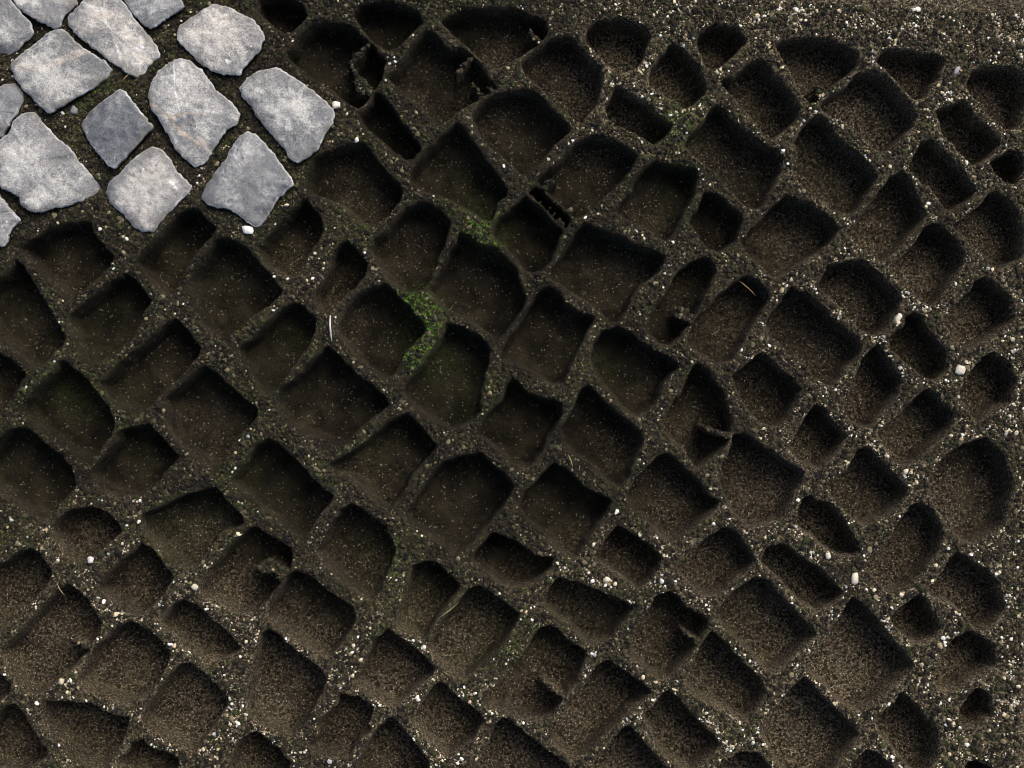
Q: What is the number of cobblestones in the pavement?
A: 14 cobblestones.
